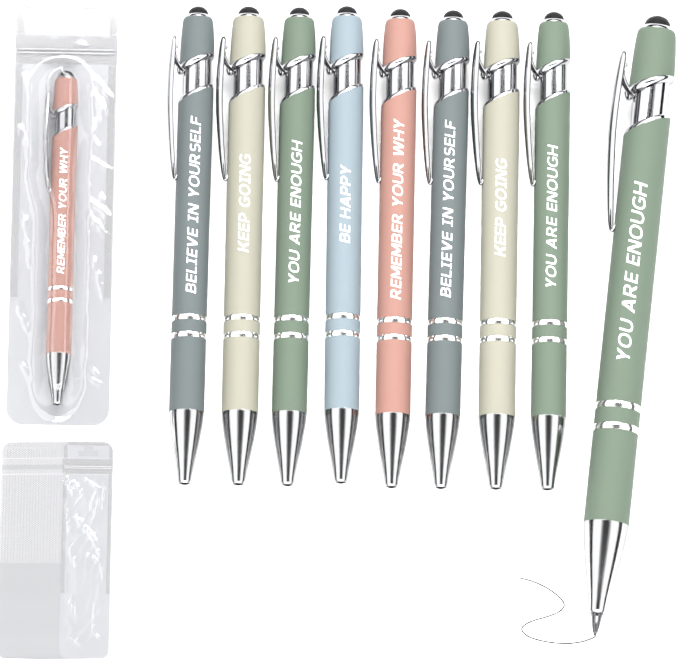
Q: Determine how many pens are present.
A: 10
